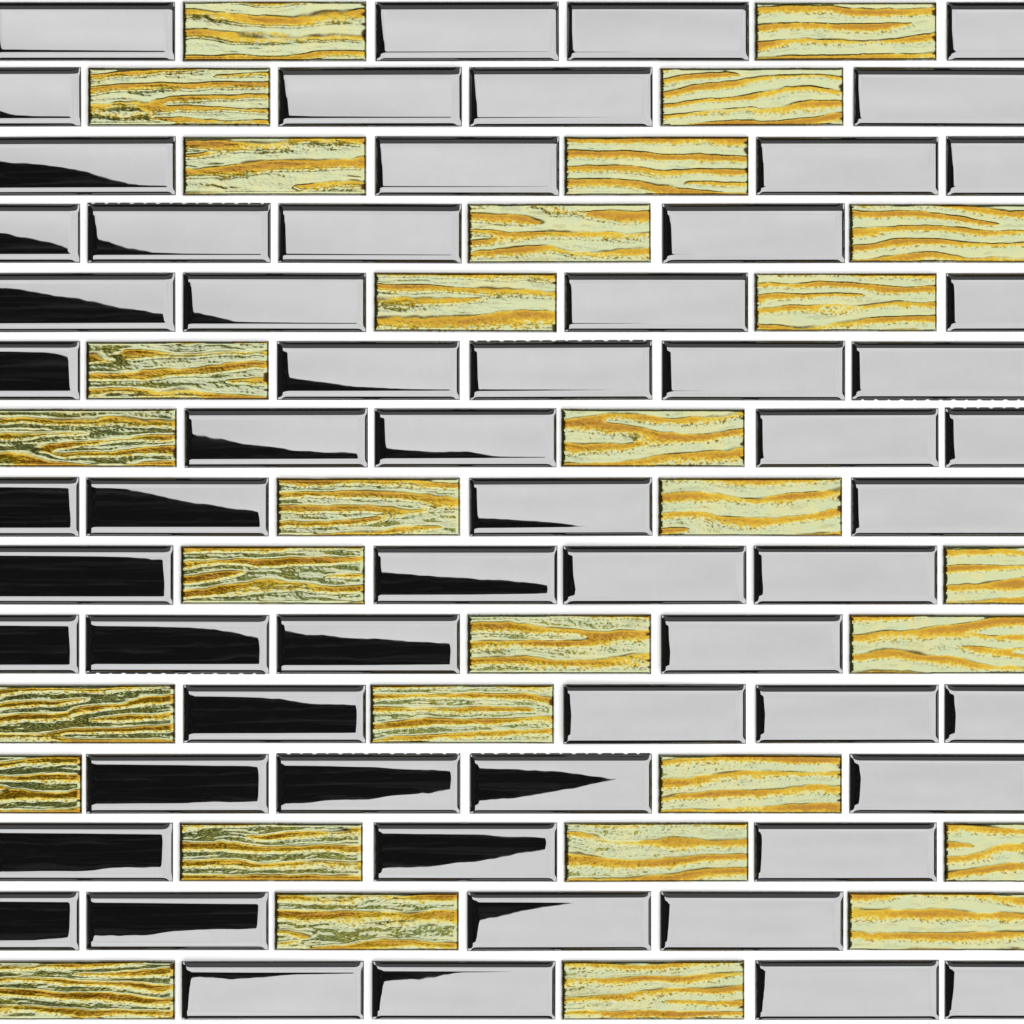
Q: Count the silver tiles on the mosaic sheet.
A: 60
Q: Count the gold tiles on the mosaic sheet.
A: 30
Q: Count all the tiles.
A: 90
